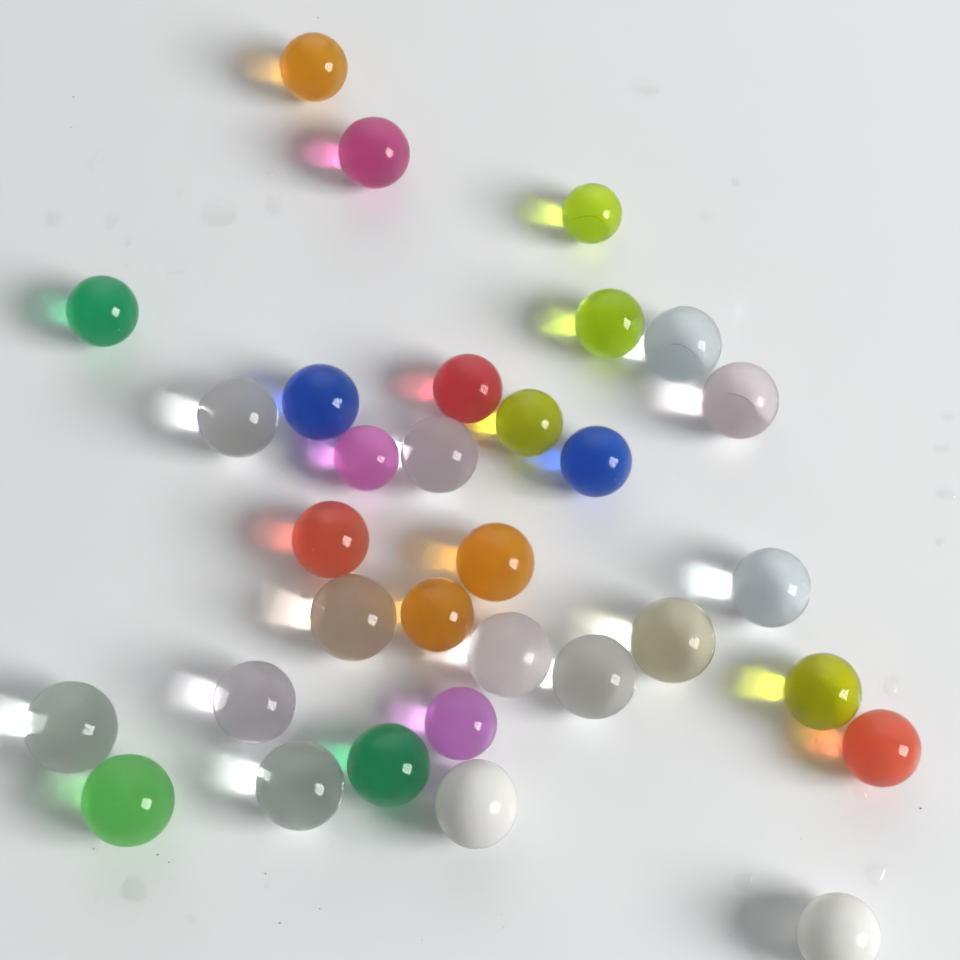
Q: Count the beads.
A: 32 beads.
